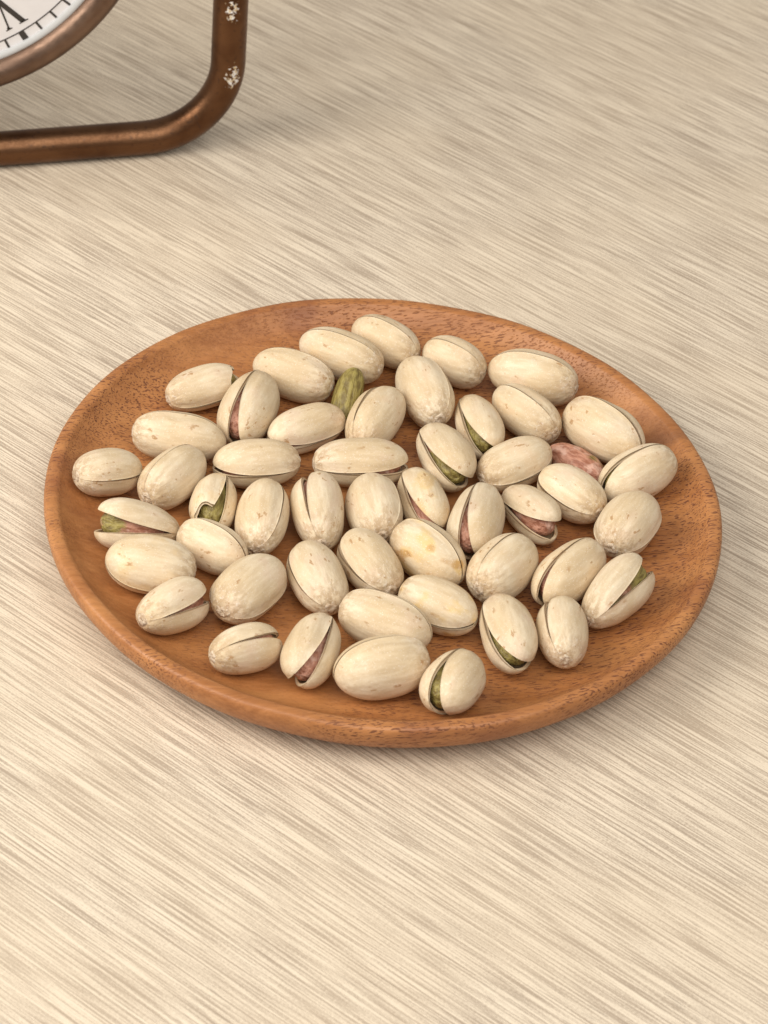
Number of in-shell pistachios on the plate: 49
